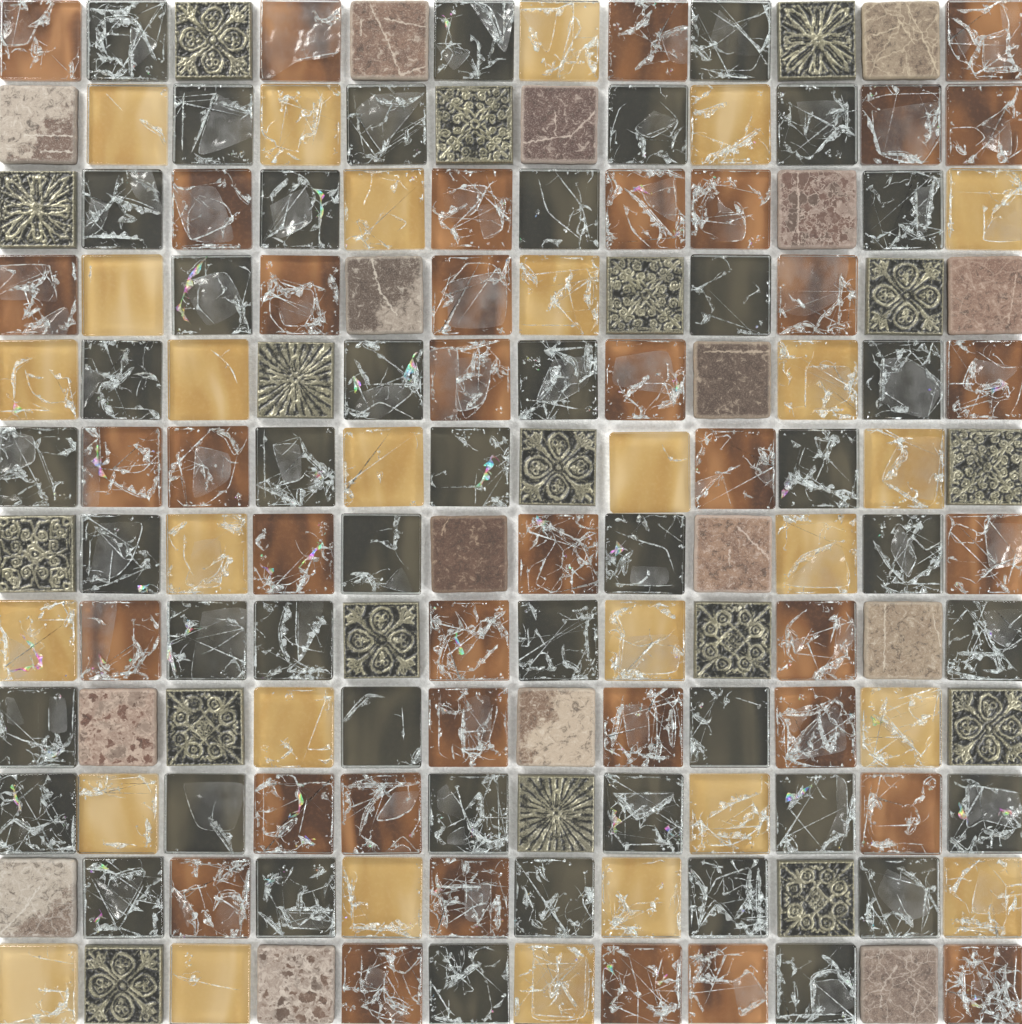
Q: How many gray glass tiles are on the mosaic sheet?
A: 45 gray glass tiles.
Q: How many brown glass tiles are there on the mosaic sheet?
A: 38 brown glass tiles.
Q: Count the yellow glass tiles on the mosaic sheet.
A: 28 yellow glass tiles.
